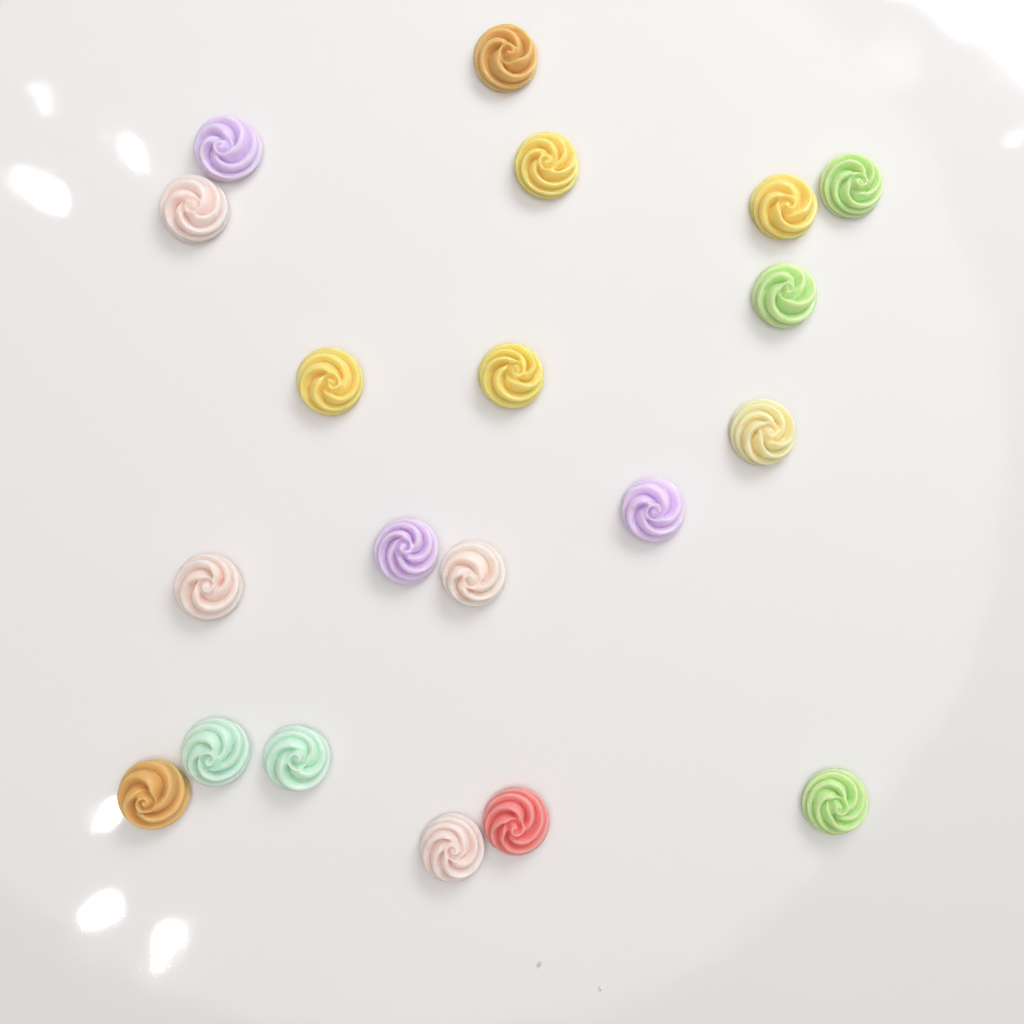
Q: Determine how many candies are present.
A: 20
